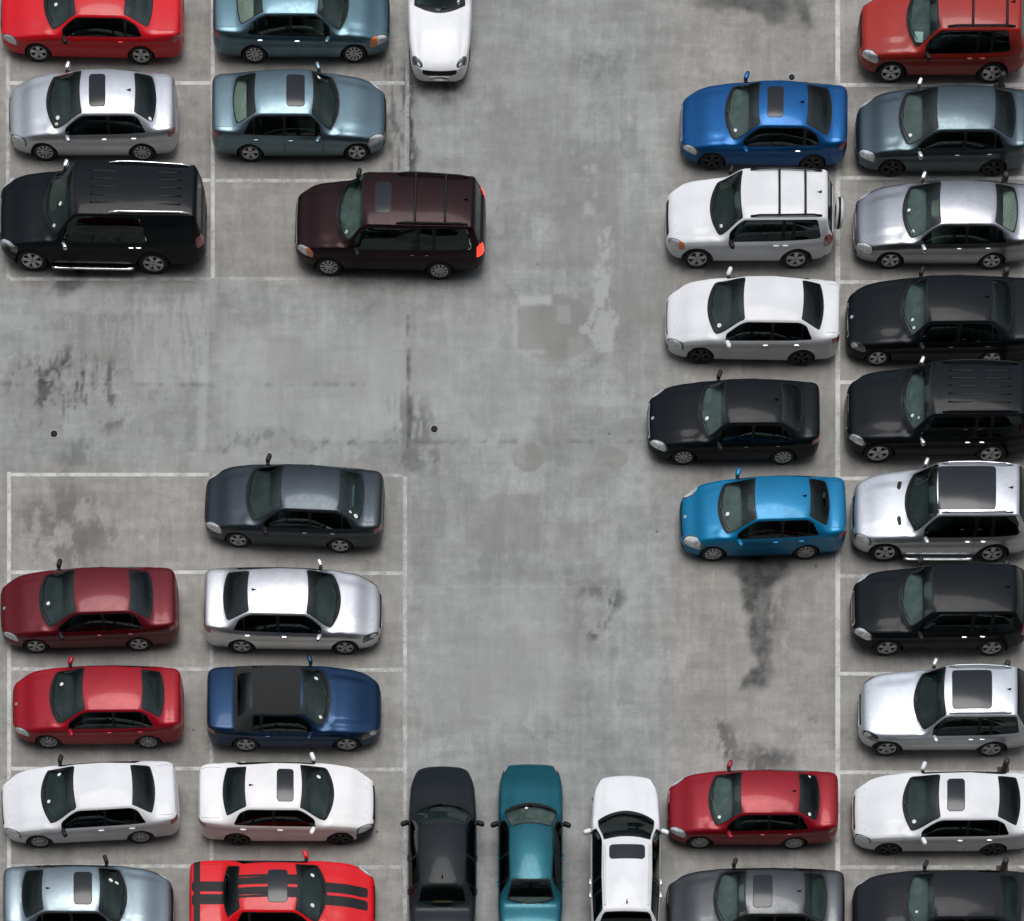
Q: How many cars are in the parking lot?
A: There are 36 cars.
